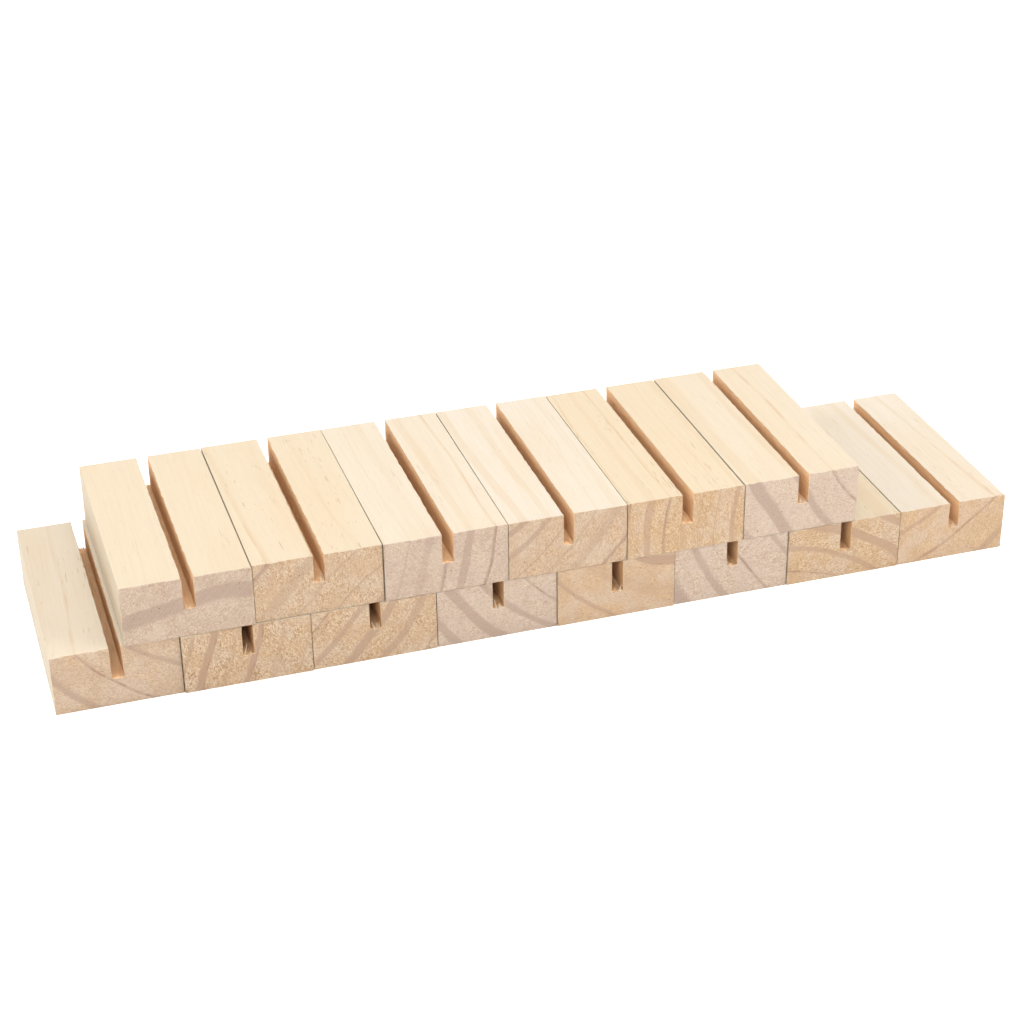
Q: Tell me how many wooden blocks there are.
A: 14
